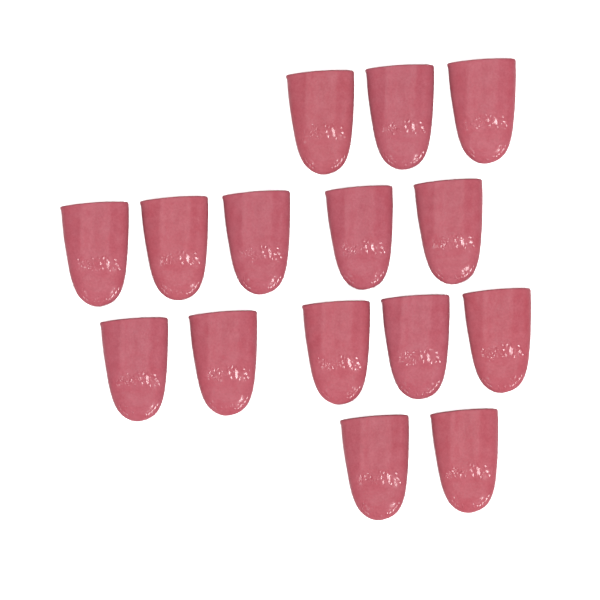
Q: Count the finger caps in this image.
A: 15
